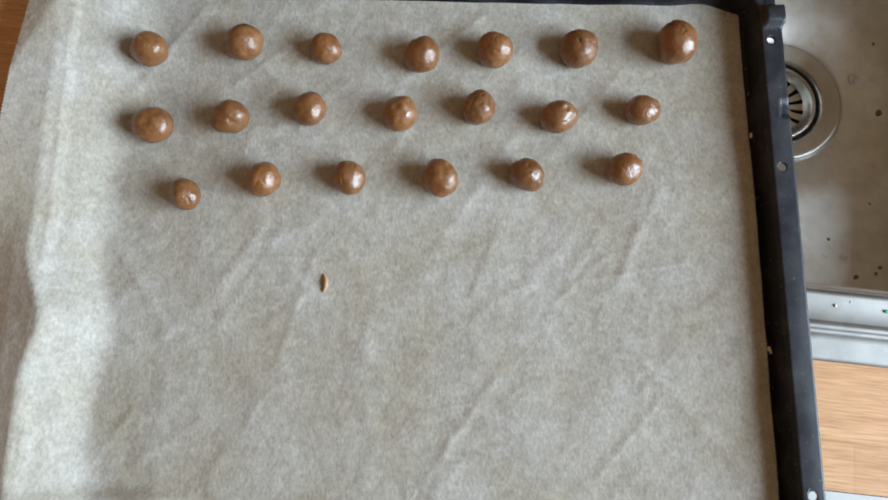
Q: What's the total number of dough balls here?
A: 20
